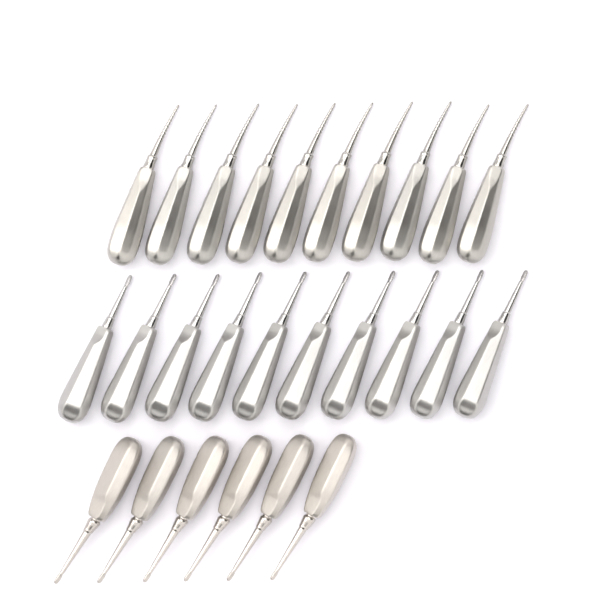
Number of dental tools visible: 26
